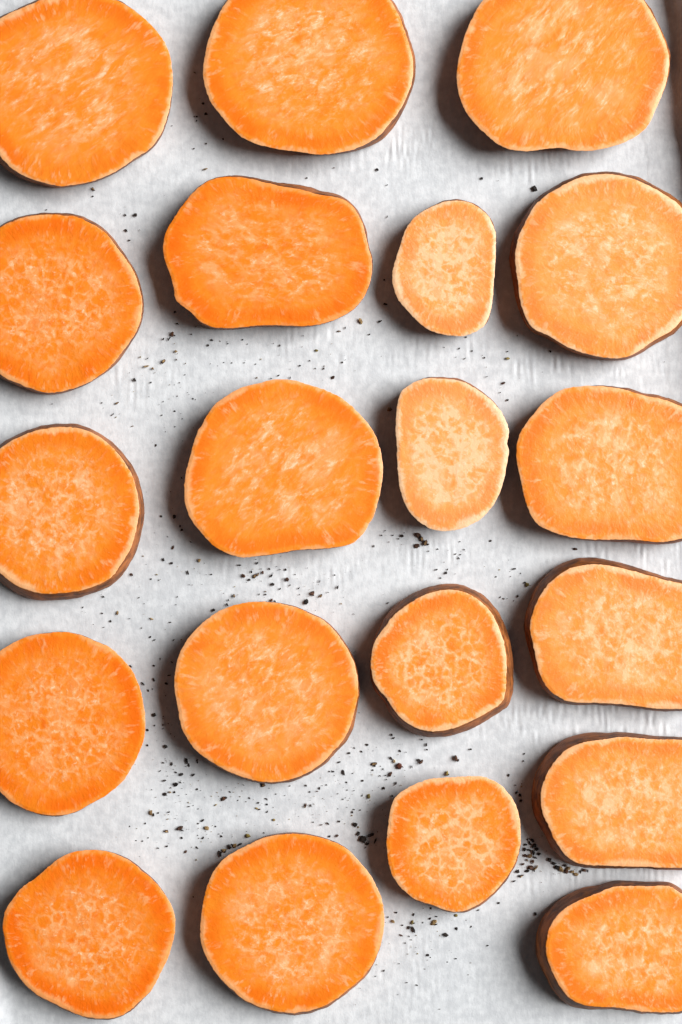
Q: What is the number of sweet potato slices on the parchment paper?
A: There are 20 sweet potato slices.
